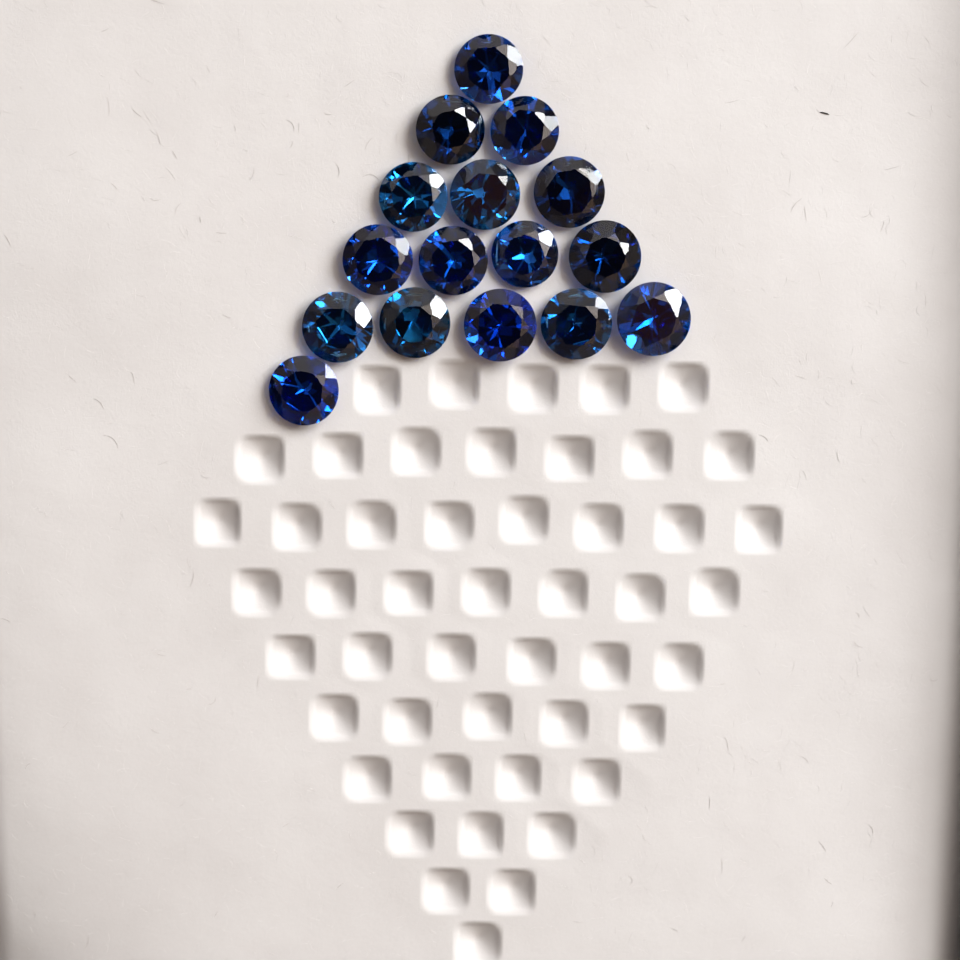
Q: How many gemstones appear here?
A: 16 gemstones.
